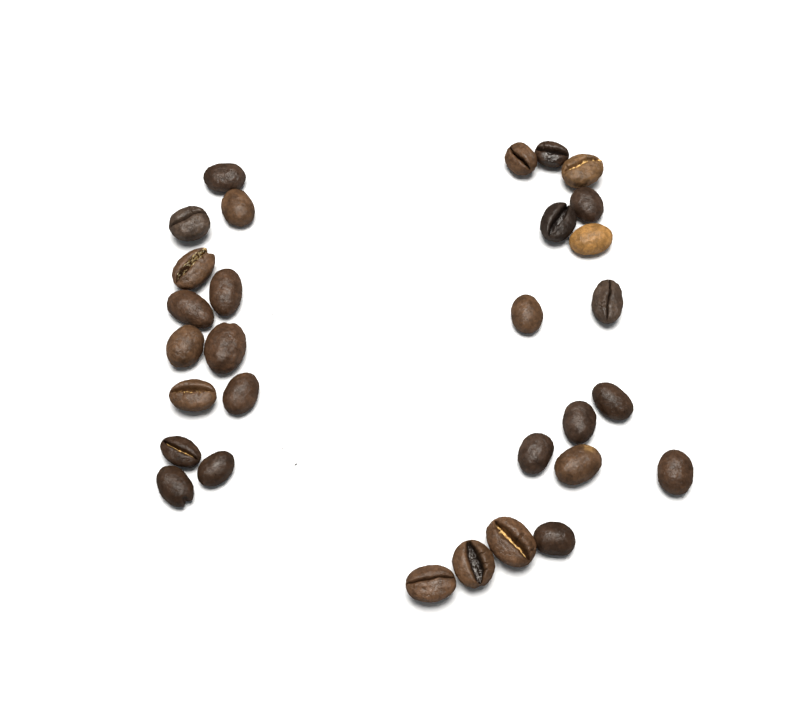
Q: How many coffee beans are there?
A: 30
